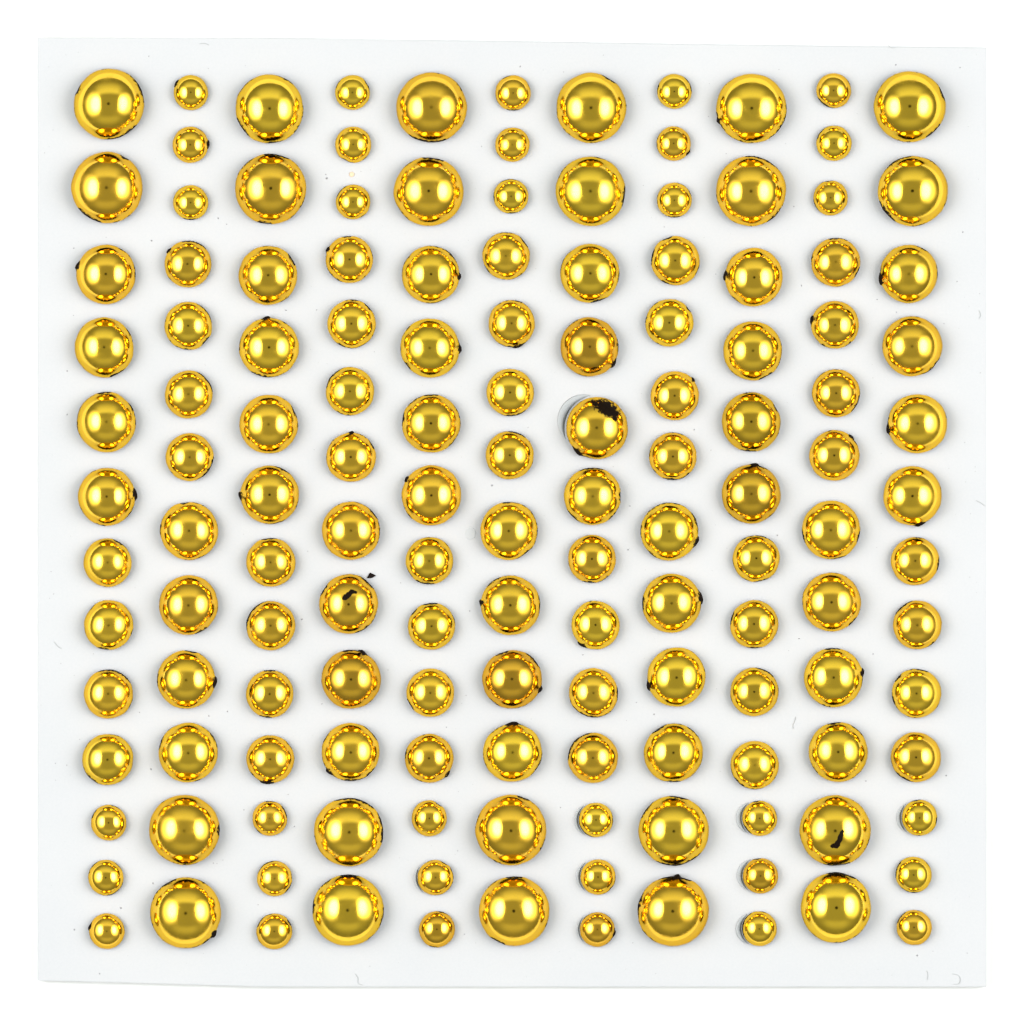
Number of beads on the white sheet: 143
